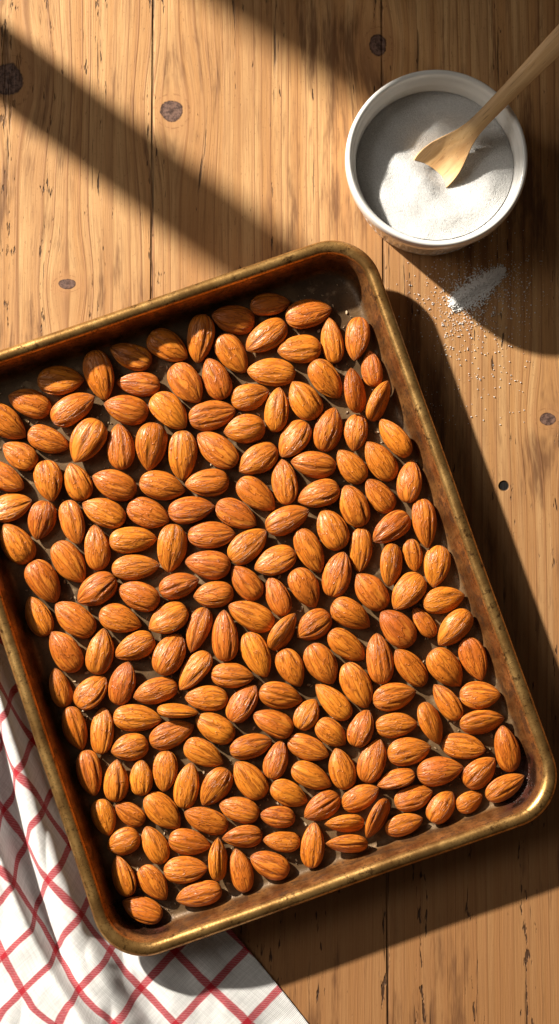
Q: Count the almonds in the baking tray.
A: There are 200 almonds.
